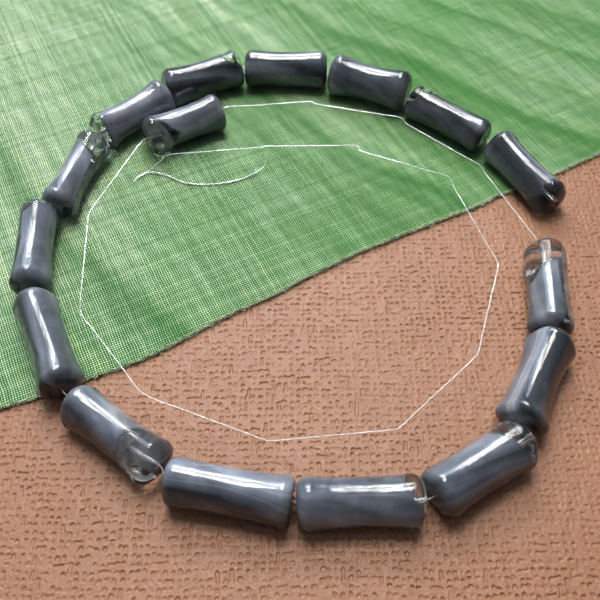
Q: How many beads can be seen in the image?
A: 16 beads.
